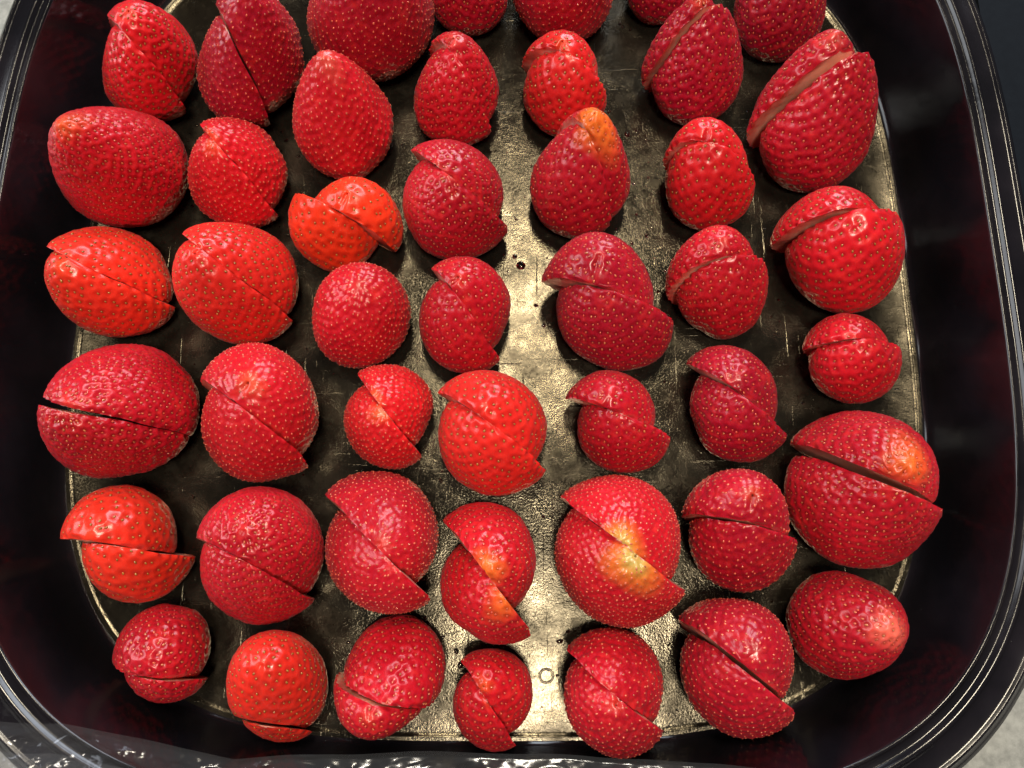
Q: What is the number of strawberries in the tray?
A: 46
